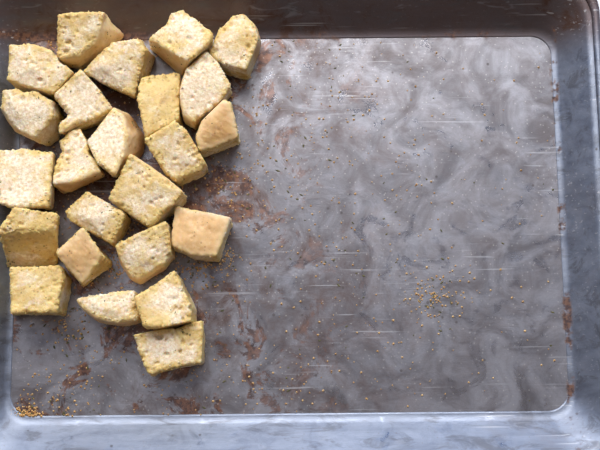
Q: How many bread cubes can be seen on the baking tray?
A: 24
